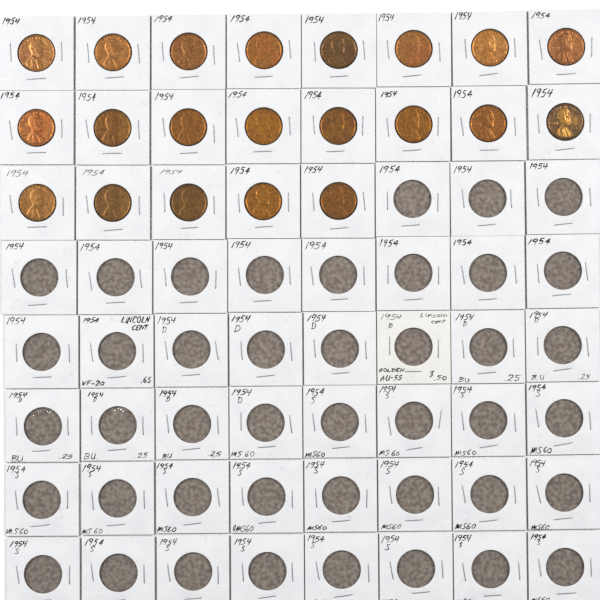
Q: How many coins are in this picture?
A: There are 21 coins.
